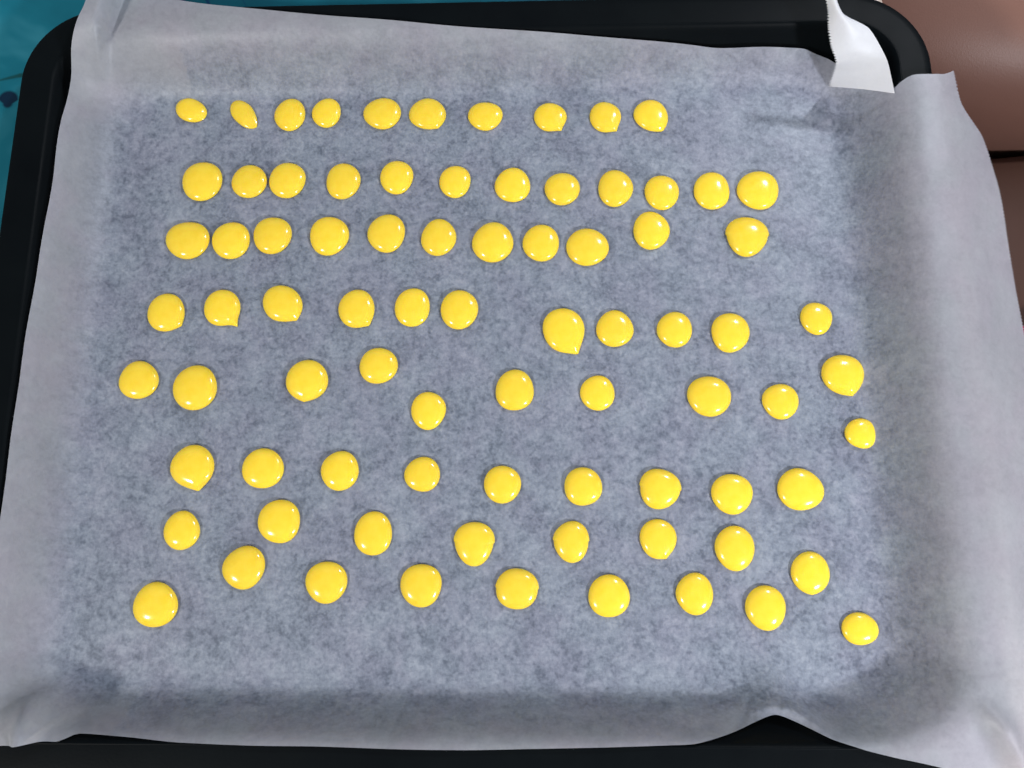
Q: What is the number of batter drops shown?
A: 81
